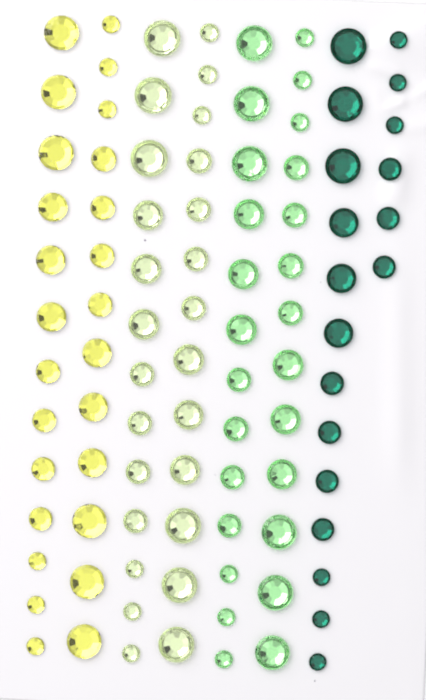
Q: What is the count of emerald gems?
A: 19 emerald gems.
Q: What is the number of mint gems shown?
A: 26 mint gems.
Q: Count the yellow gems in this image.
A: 26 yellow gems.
